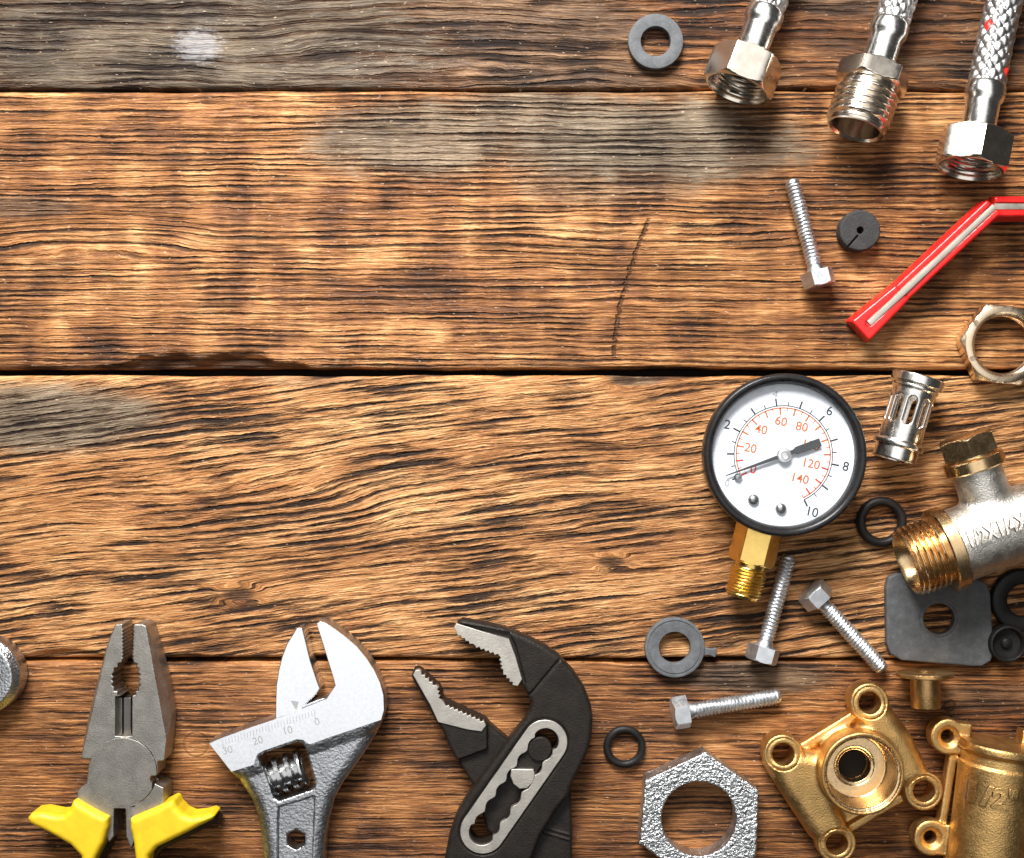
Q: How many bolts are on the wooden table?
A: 4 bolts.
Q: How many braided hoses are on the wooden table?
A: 3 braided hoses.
